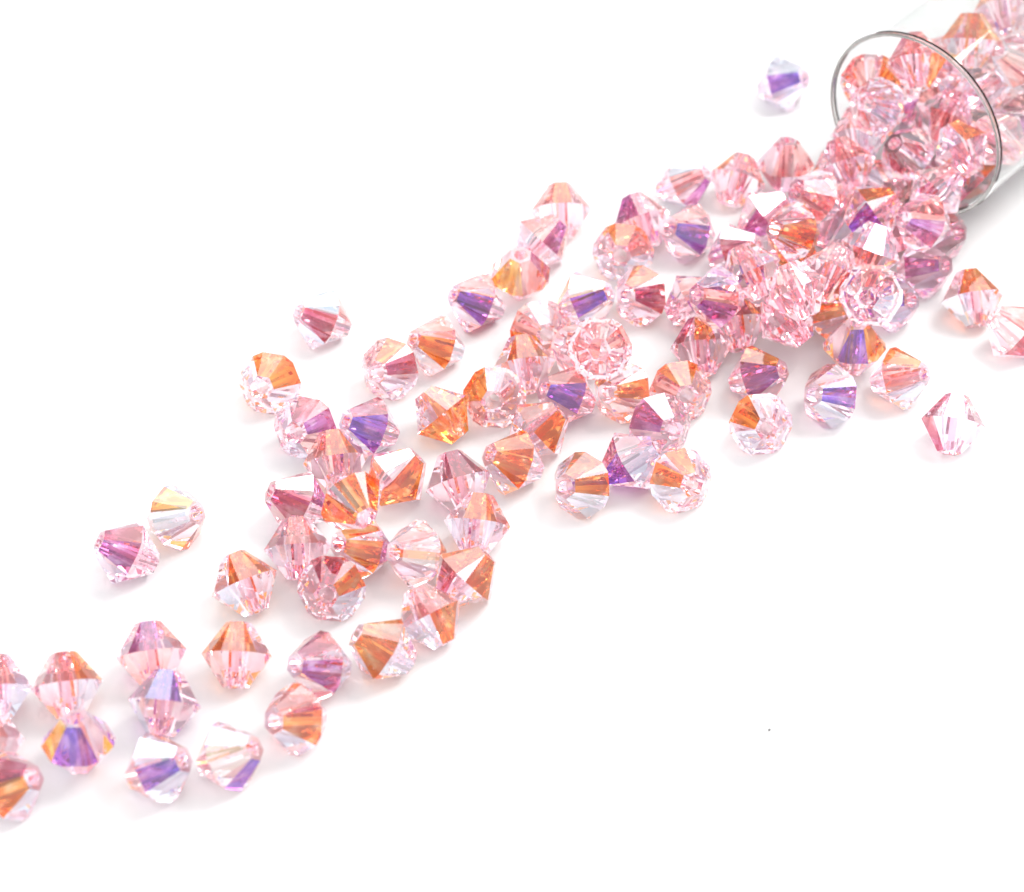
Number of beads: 124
